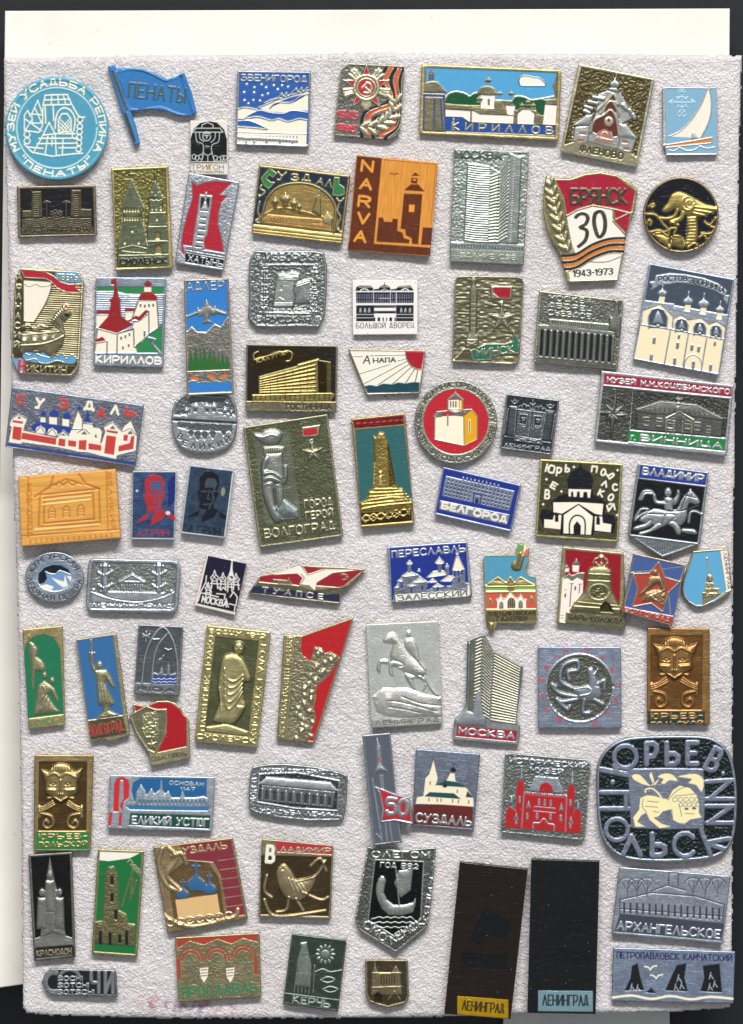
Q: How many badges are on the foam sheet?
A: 78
